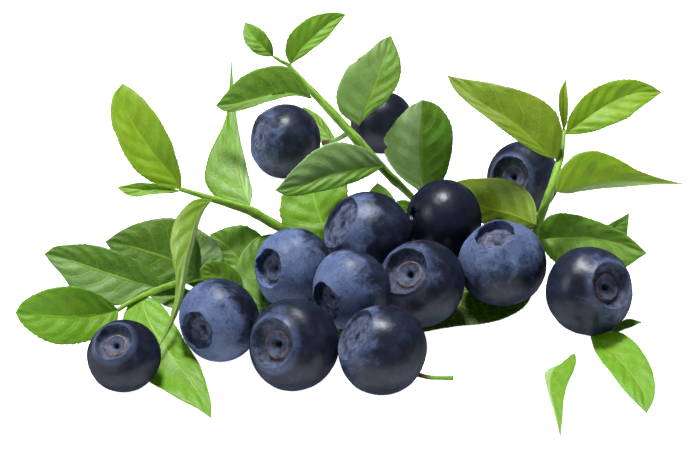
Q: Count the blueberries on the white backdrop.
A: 14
